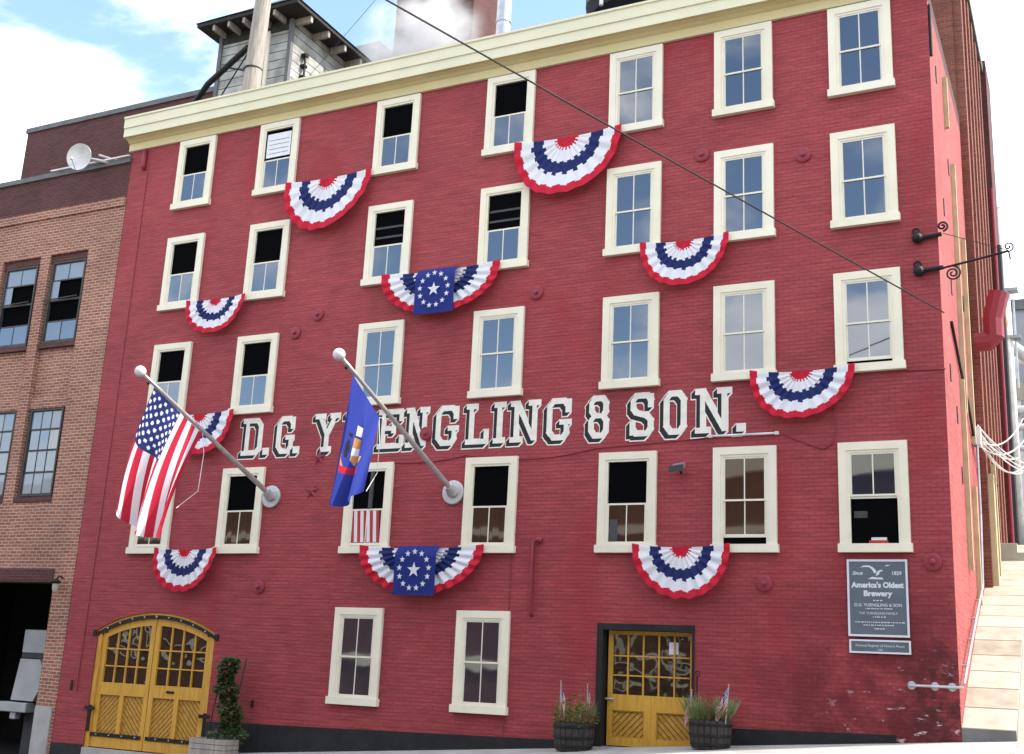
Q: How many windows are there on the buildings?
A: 35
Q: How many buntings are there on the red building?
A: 10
